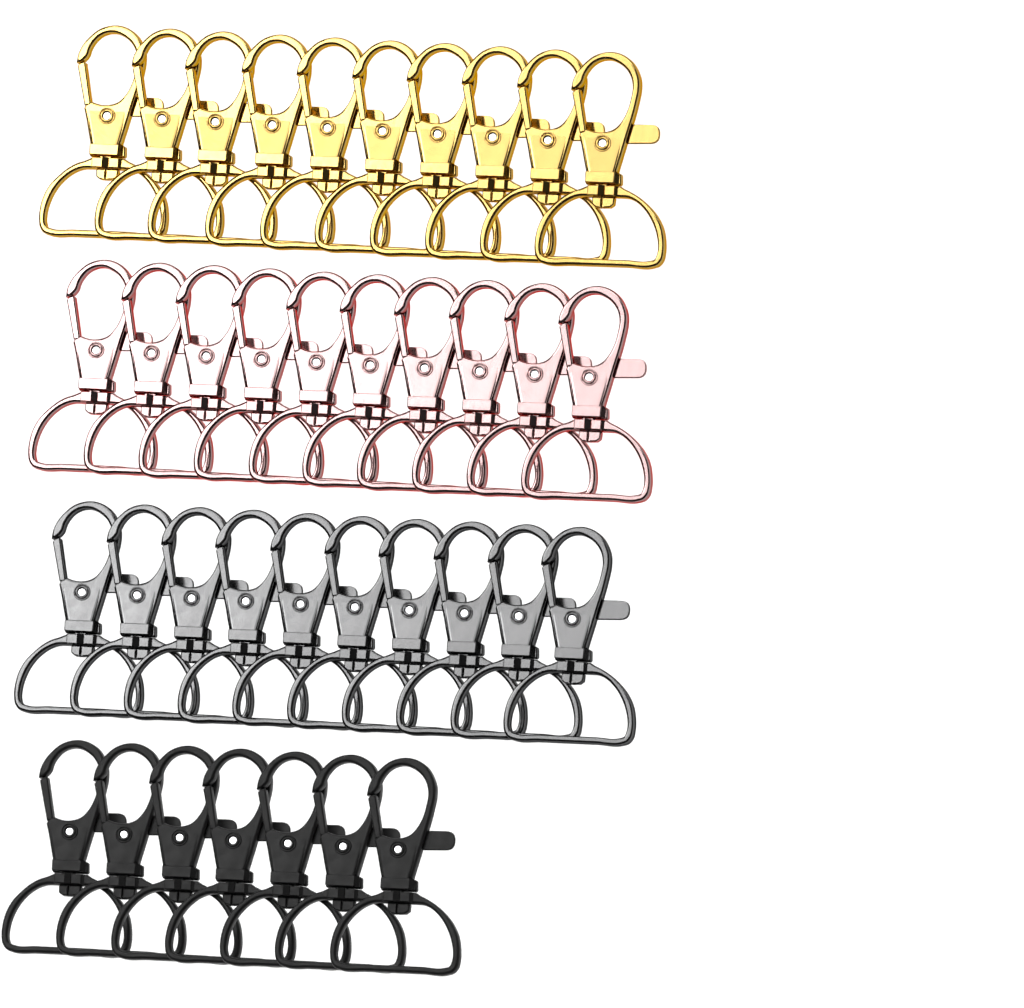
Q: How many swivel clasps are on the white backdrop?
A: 37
